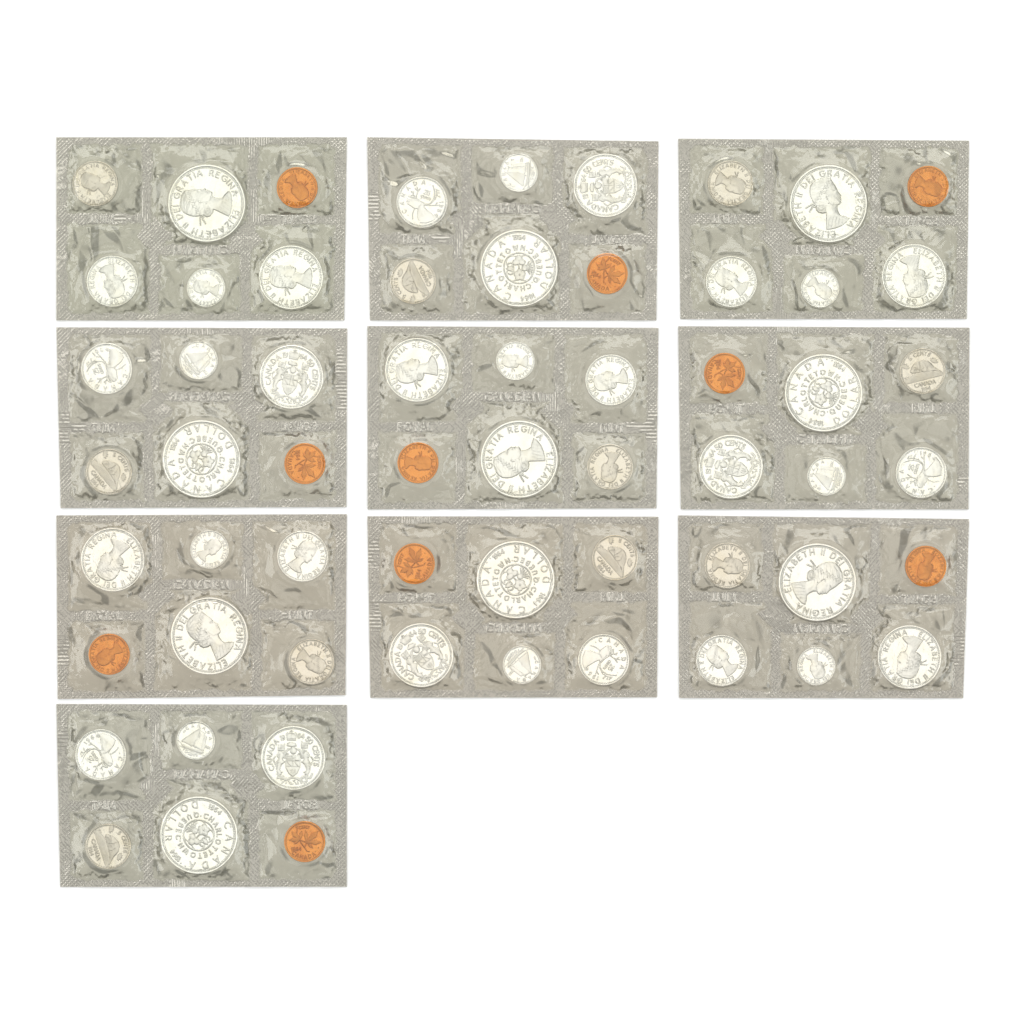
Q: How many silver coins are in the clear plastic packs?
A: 50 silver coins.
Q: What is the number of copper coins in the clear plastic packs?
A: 10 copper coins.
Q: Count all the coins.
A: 60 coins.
